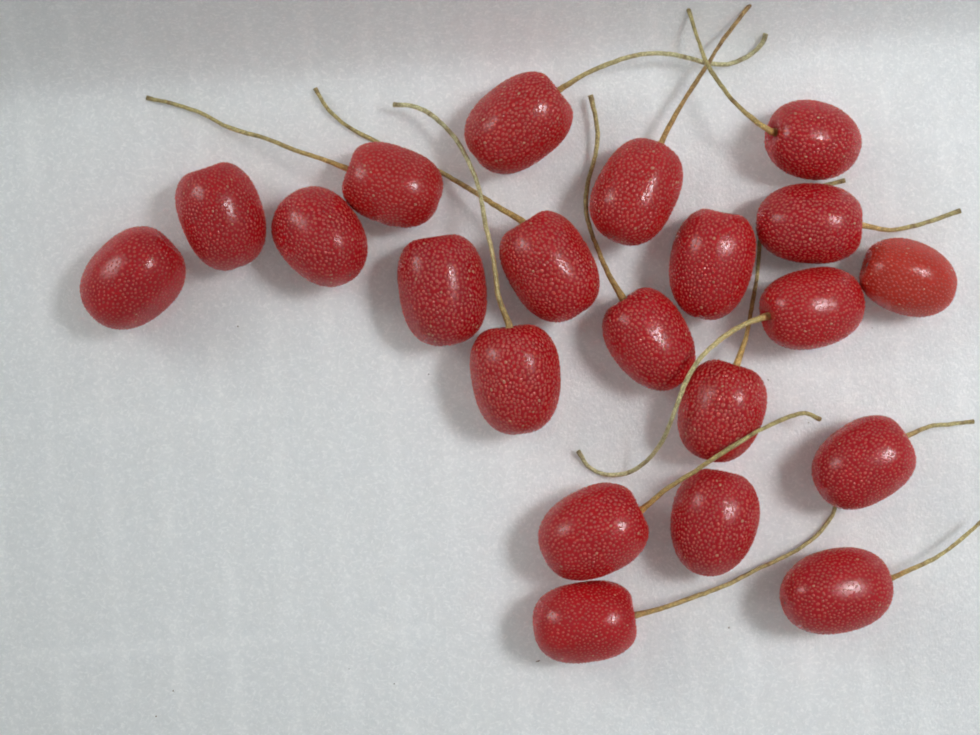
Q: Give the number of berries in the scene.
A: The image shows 21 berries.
